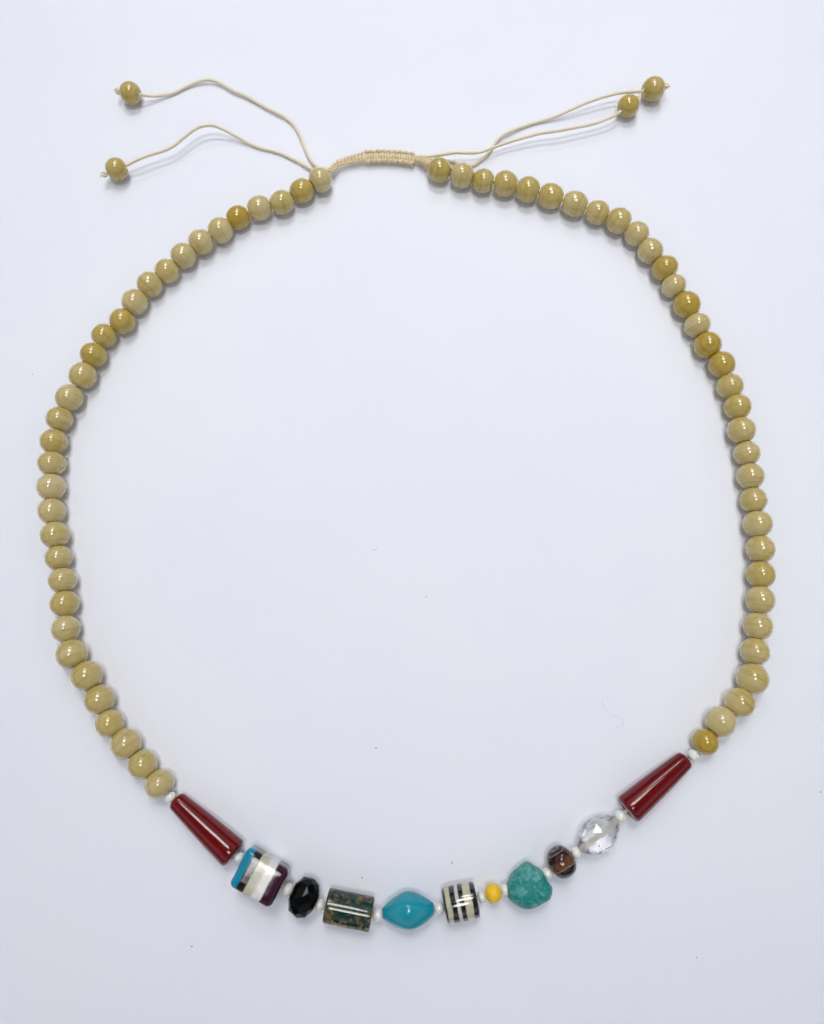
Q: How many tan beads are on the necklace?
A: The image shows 70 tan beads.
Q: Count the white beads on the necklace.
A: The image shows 12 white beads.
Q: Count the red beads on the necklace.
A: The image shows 2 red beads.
